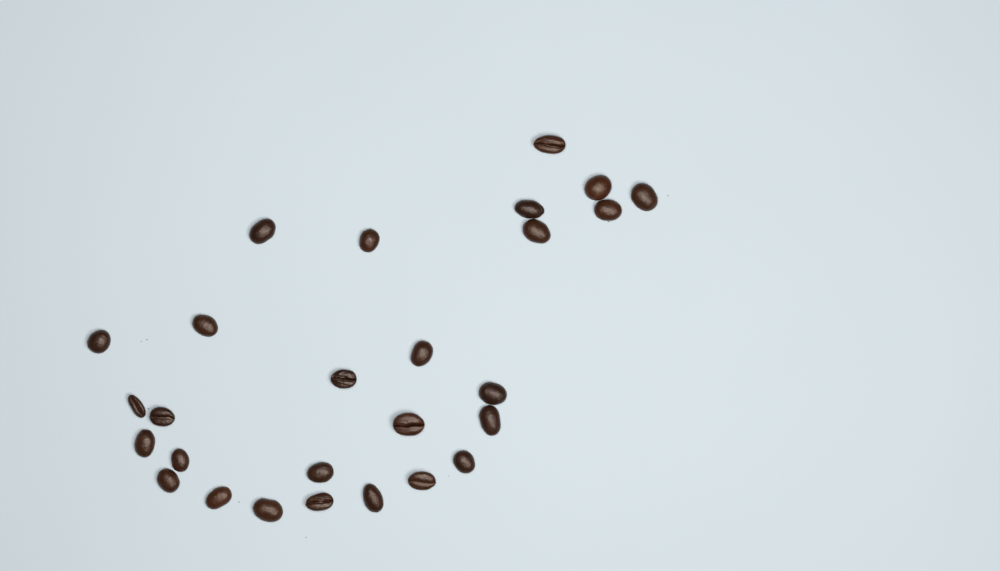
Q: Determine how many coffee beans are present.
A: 27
